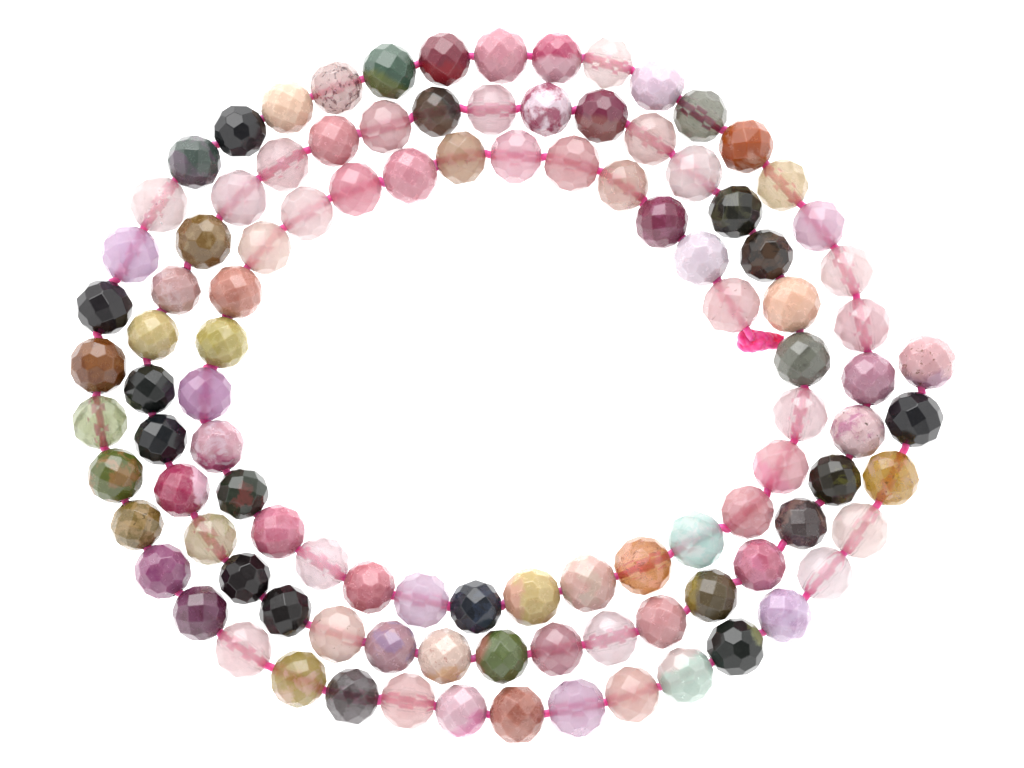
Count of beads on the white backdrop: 105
